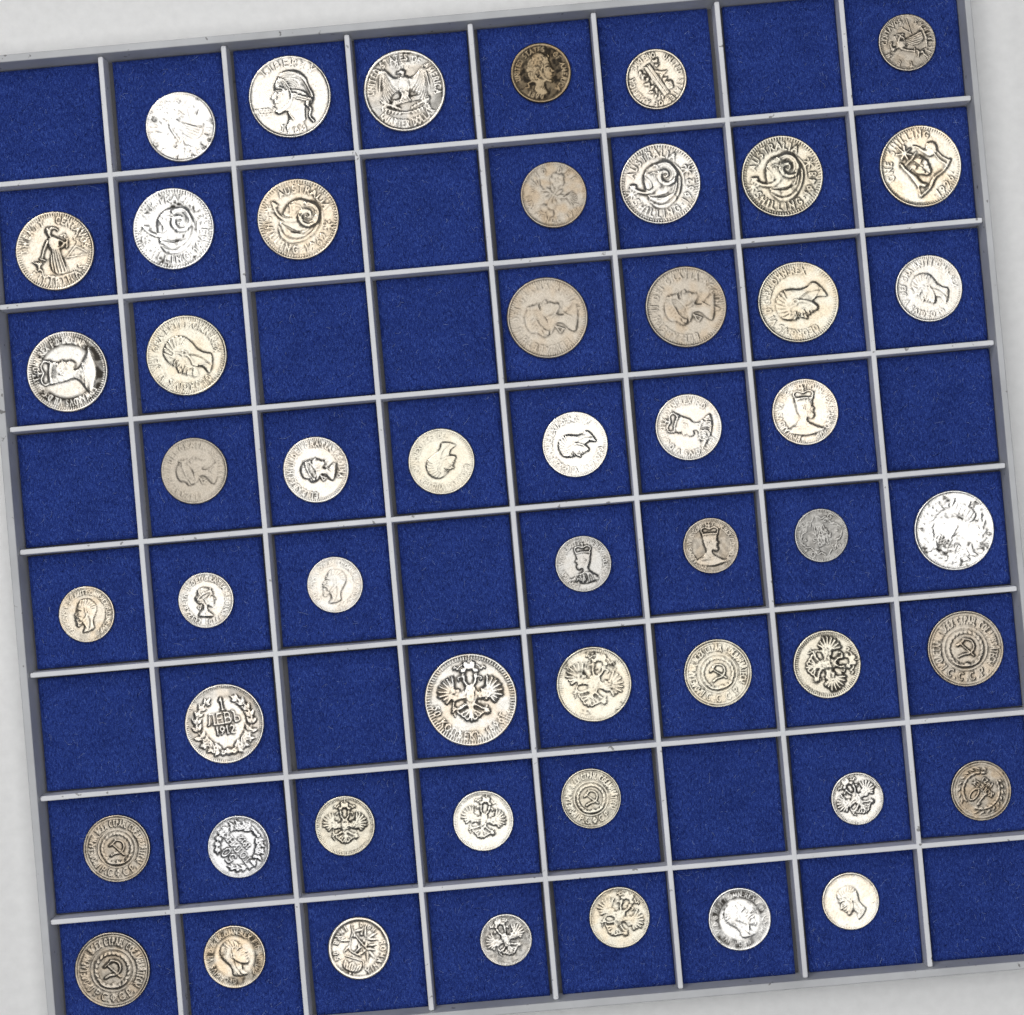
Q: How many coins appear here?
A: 52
